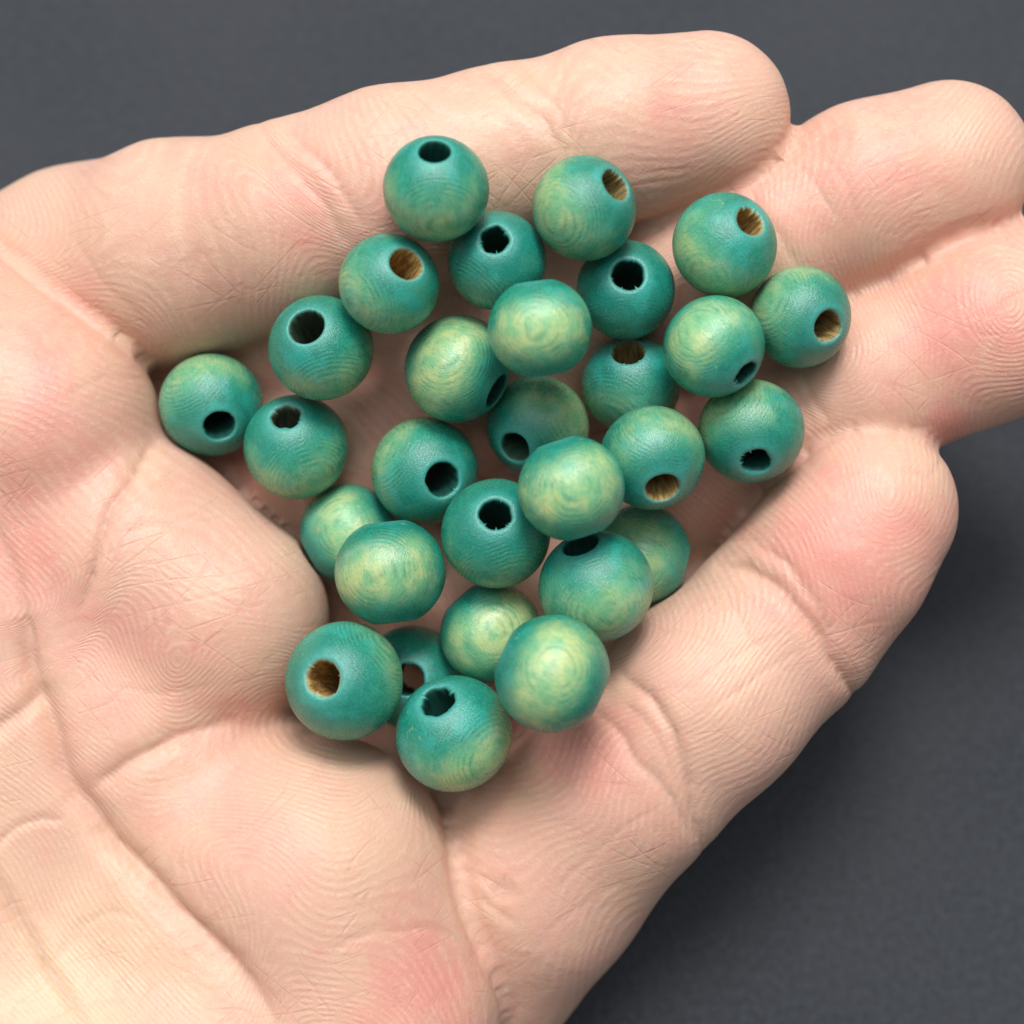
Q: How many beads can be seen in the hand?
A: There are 29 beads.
